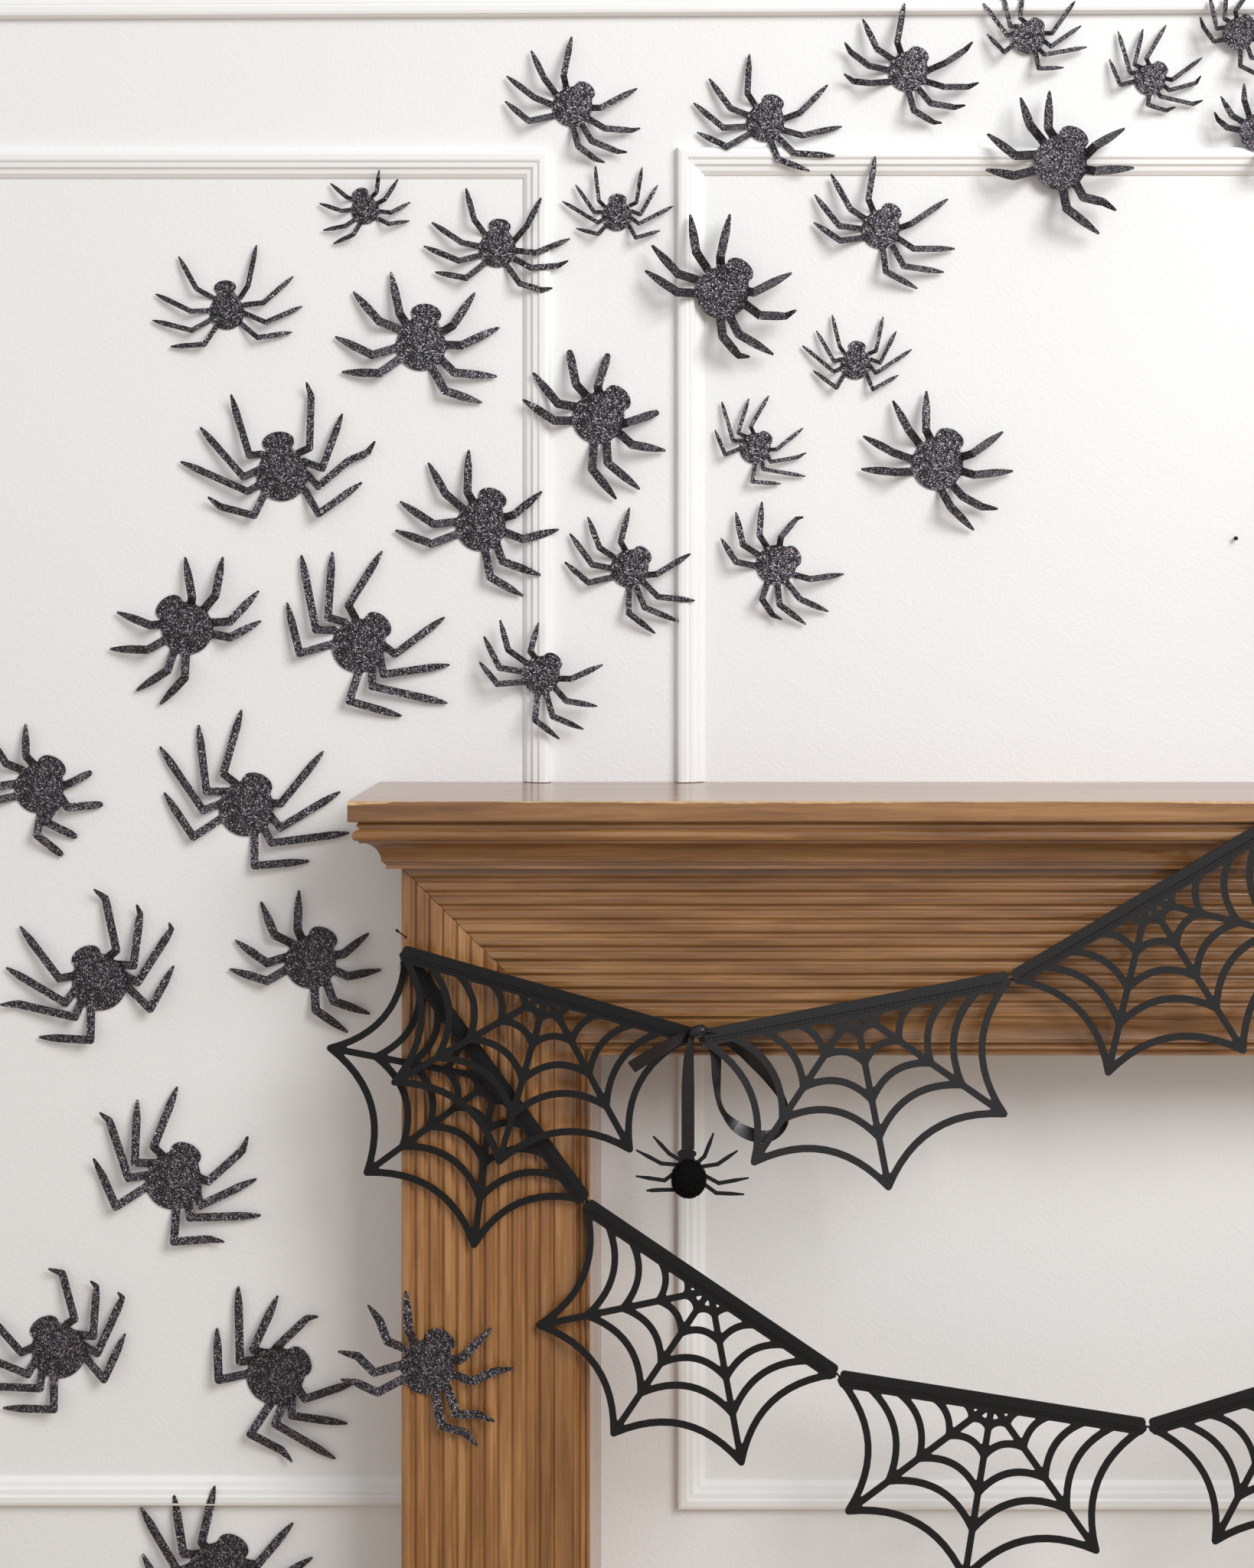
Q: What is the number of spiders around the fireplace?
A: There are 36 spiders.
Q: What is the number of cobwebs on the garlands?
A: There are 7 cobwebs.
